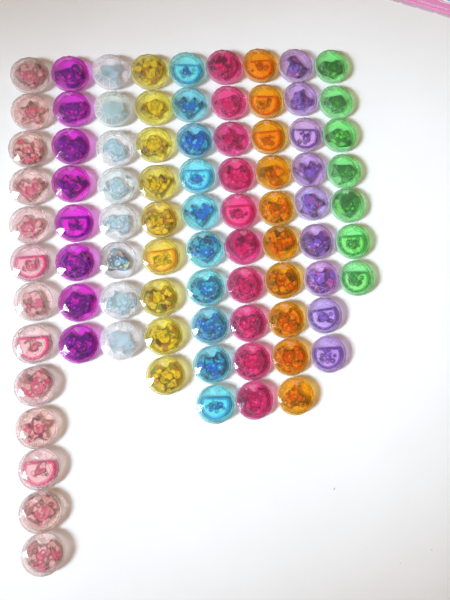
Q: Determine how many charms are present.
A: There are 84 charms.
